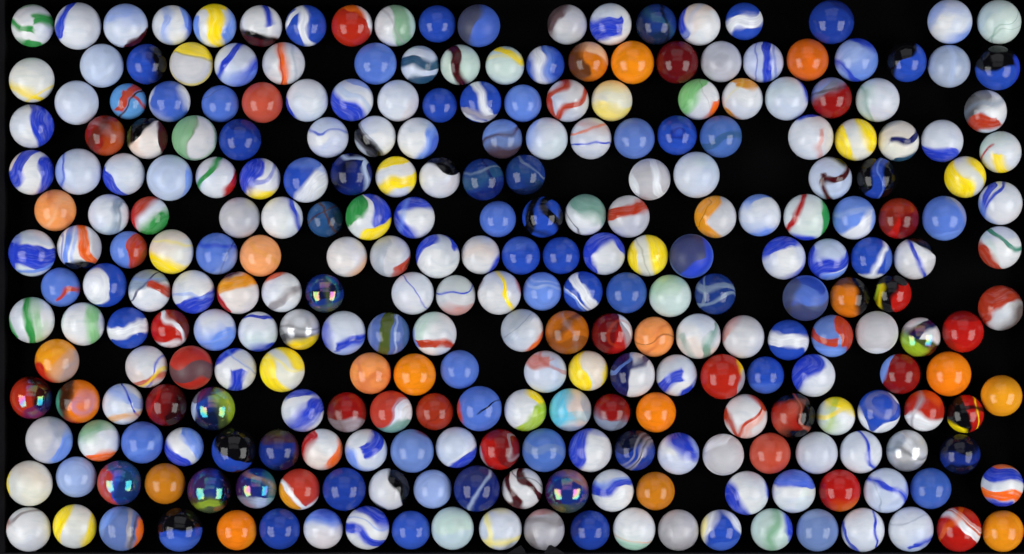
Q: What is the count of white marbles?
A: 151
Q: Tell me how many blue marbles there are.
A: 79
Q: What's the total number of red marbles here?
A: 27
